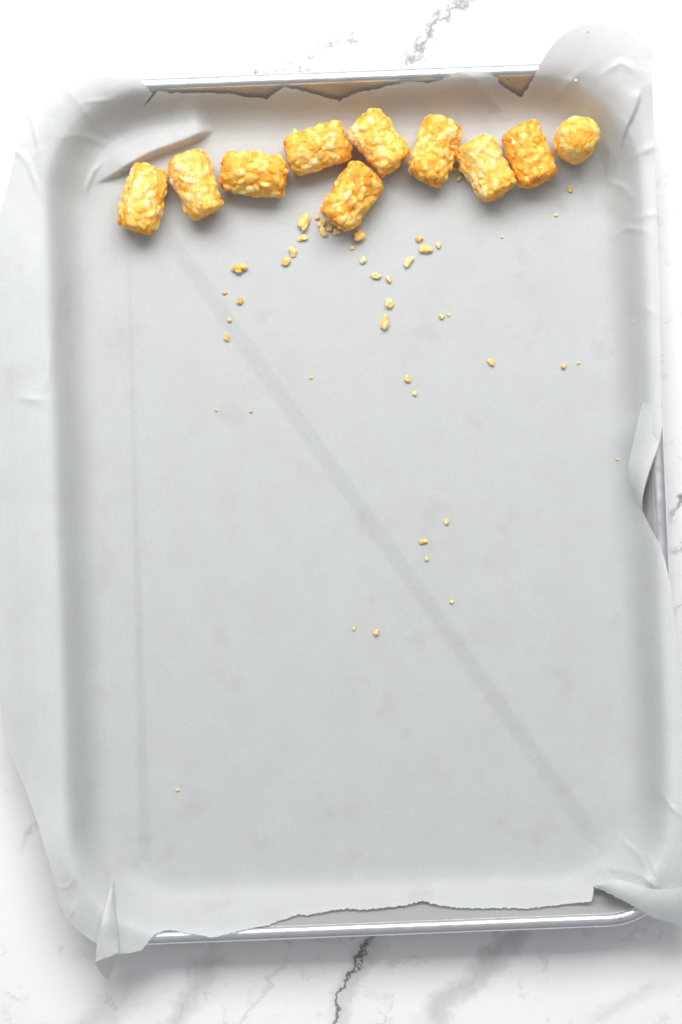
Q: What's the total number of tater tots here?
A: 10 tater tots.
